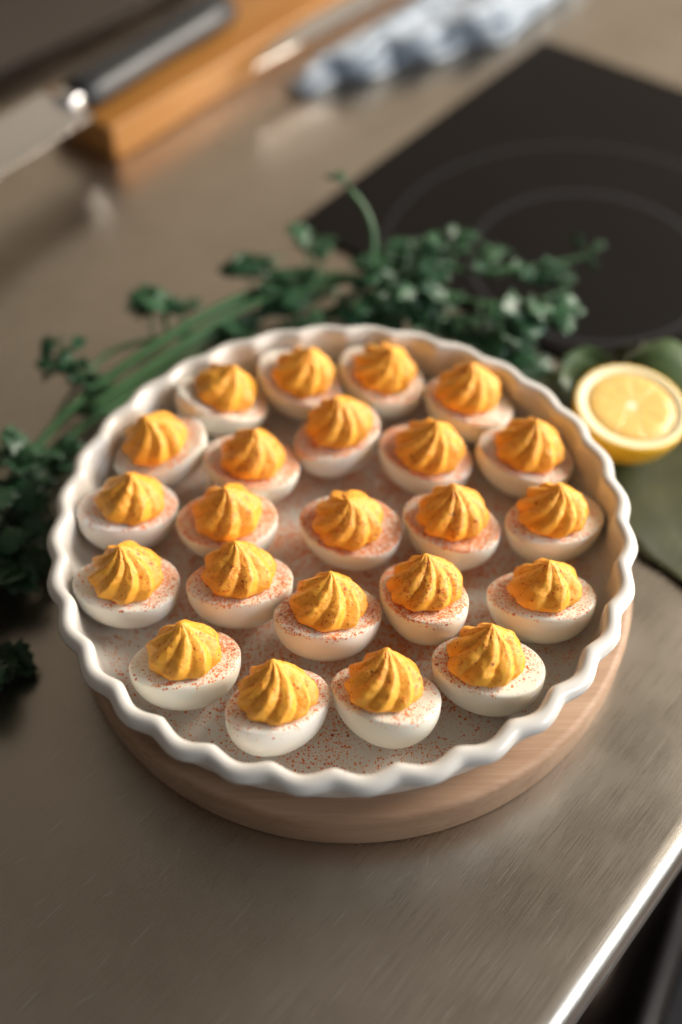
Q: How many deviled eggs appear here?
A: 23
